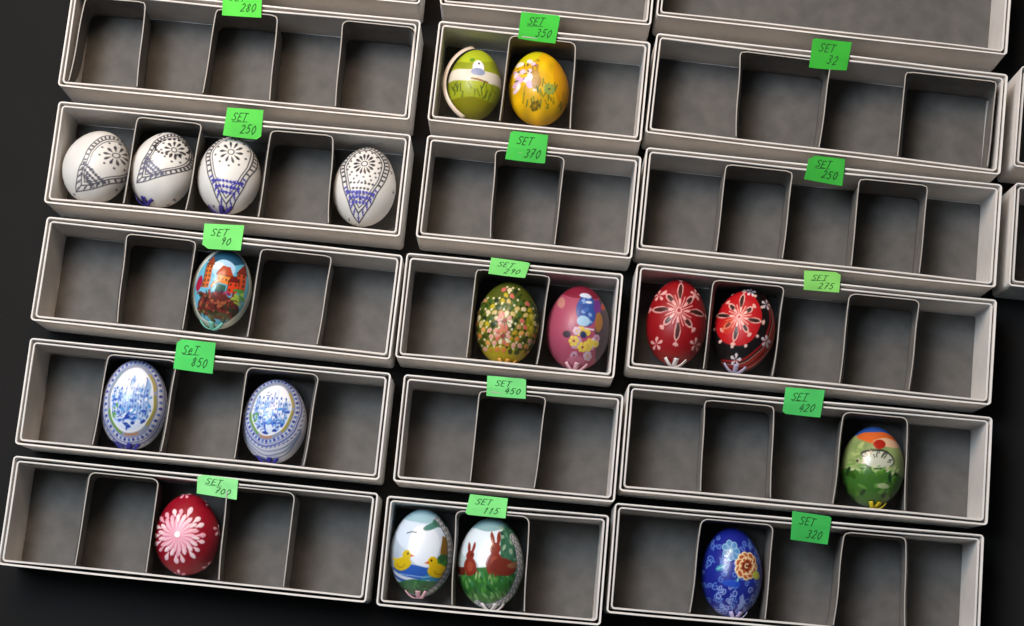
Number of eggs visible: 18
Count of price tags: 15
